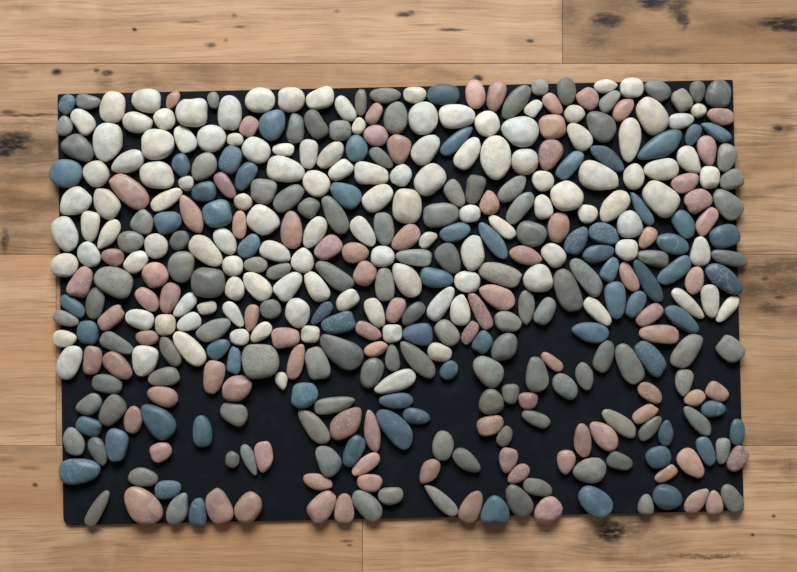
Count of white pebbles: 123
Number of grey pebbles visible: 113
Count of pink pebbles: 88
